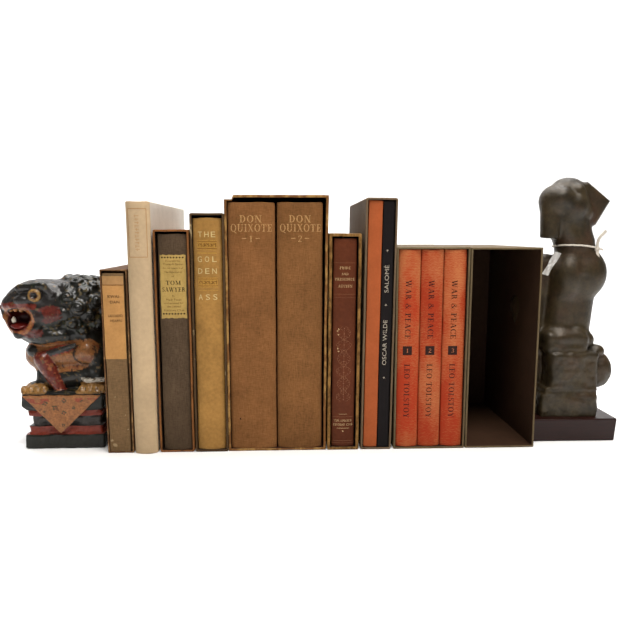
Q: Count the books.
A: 12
